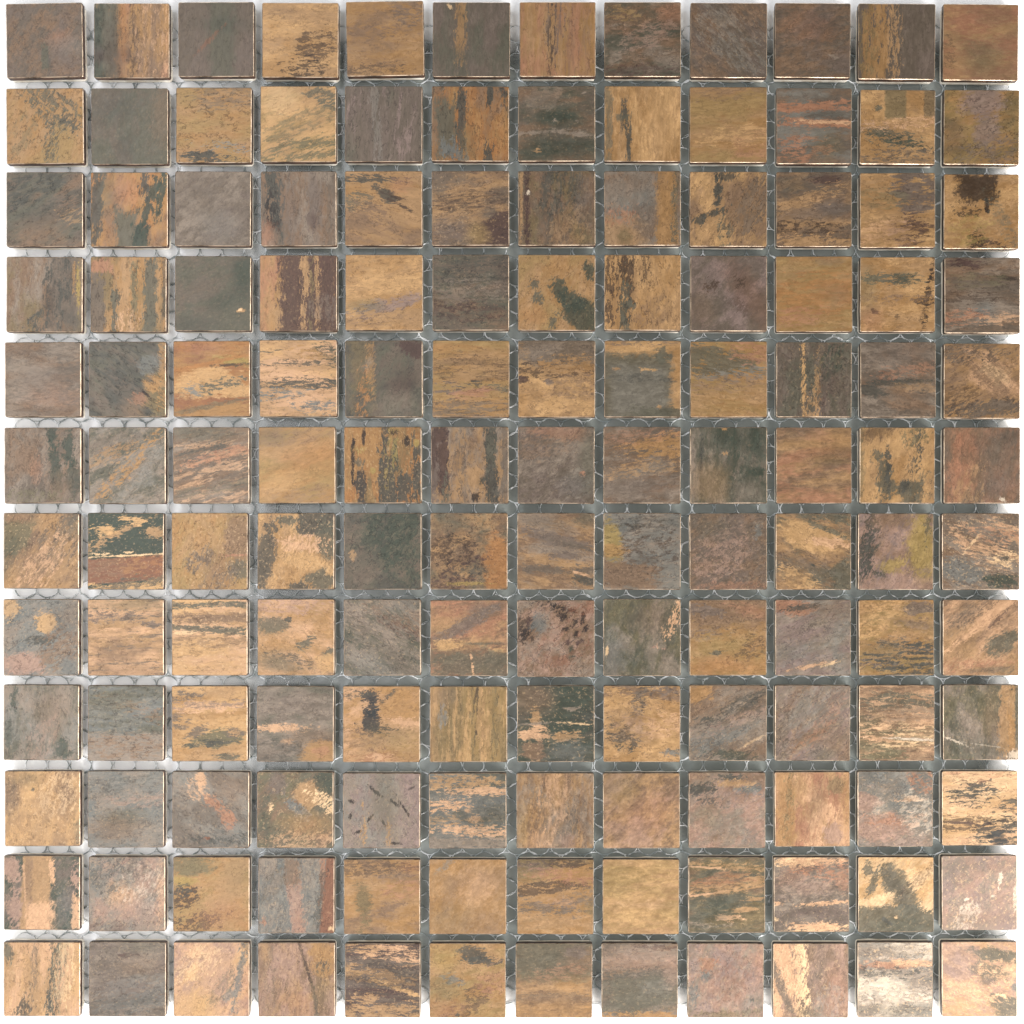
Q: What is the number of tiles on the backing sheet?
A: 144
